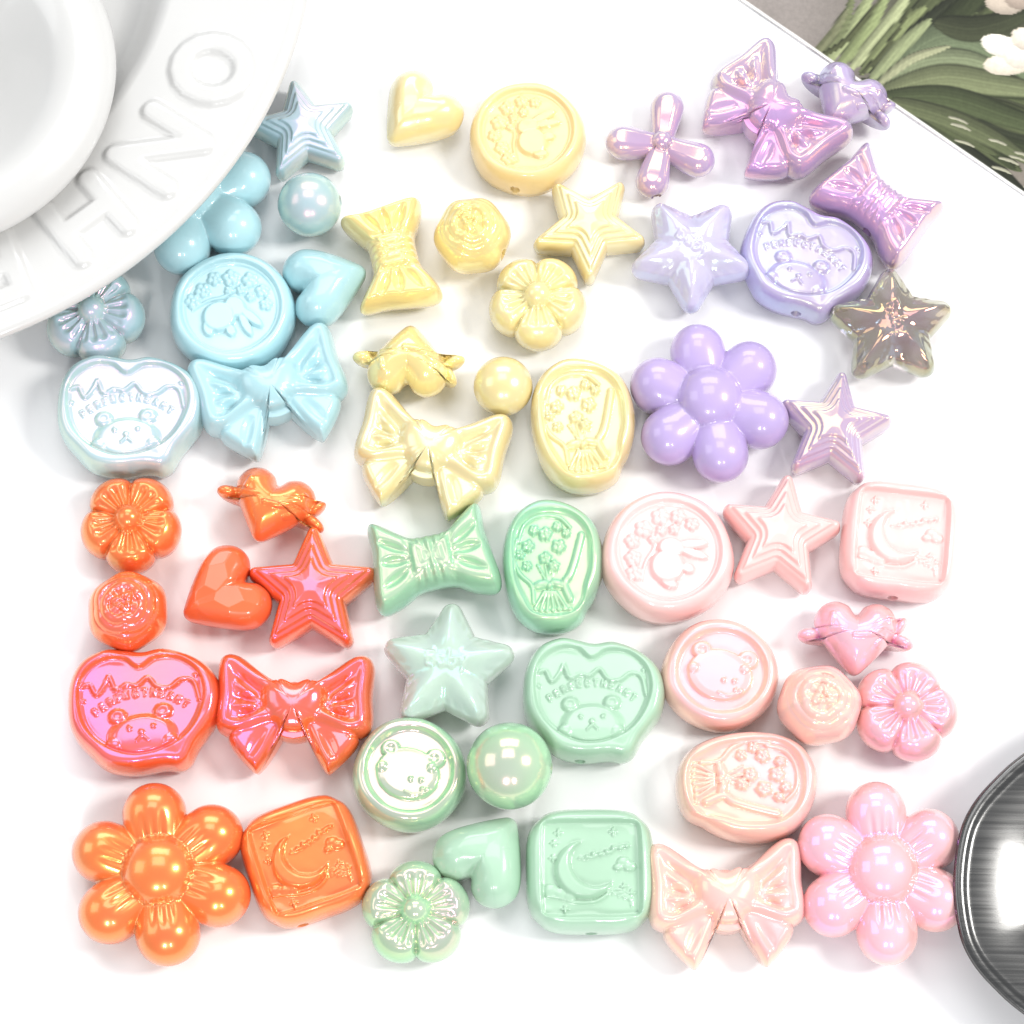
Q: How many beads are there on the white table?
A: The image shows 55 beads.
